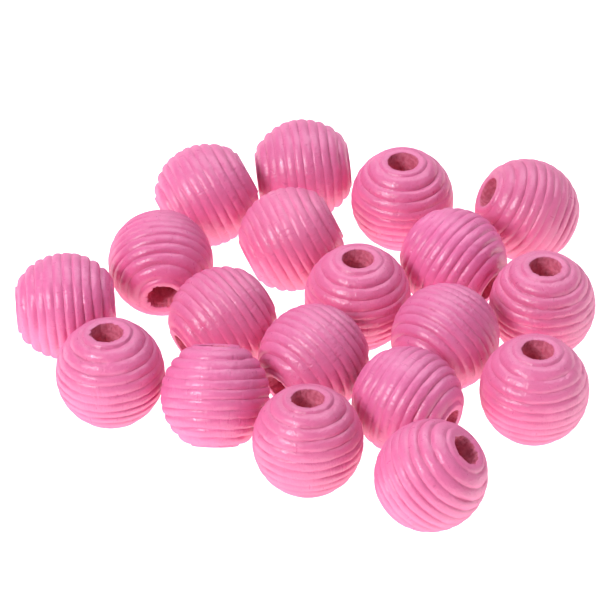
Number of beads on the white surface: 19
